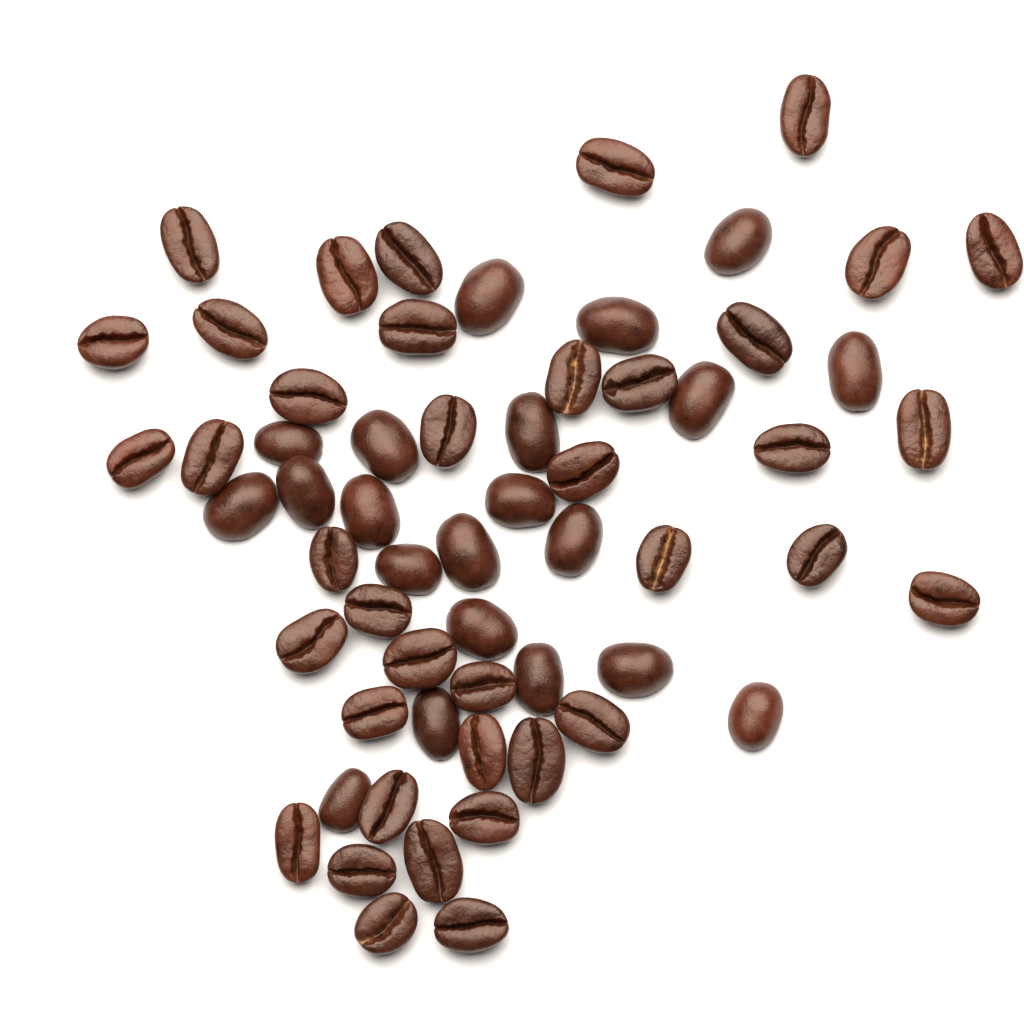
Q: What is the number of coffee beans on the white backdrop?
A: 60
